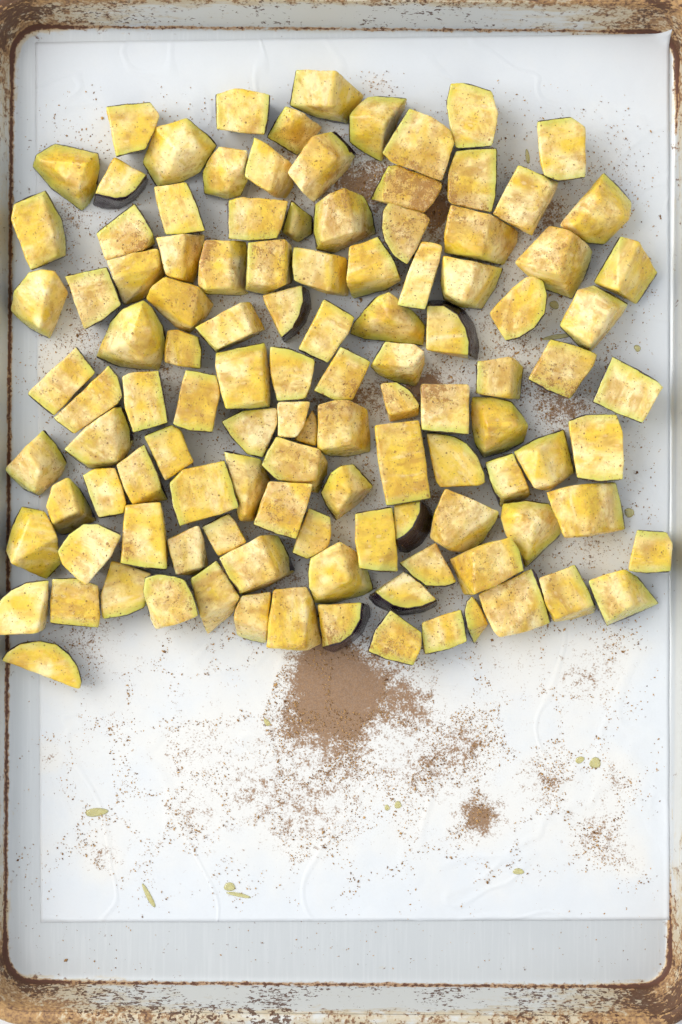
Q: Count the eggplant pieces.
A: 114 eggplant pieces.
